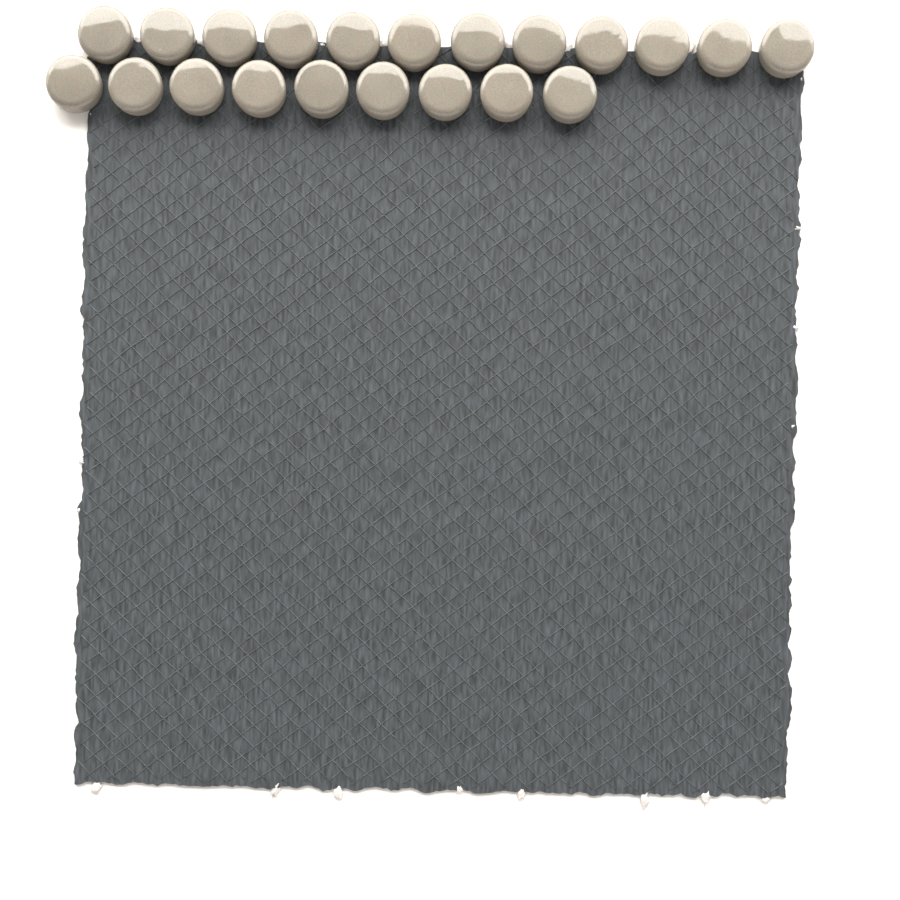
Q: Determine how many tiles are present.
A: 21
